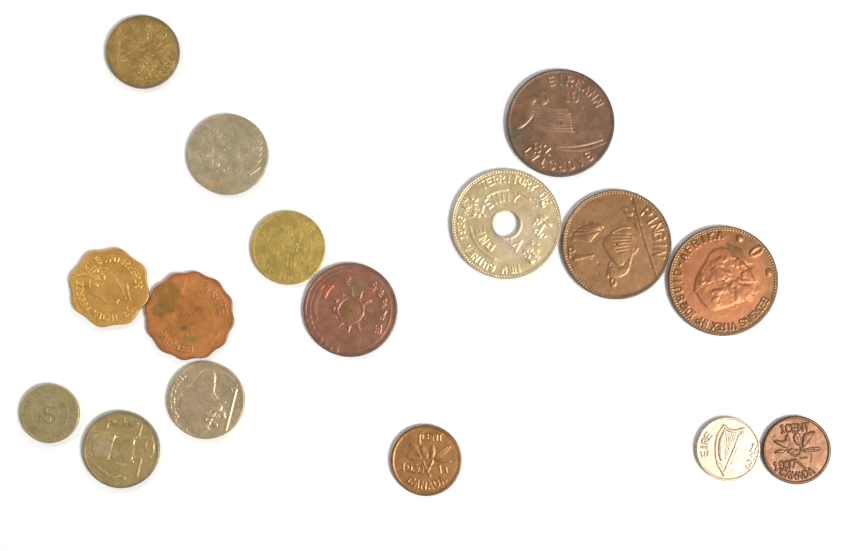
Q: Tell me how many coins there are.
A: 16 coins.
